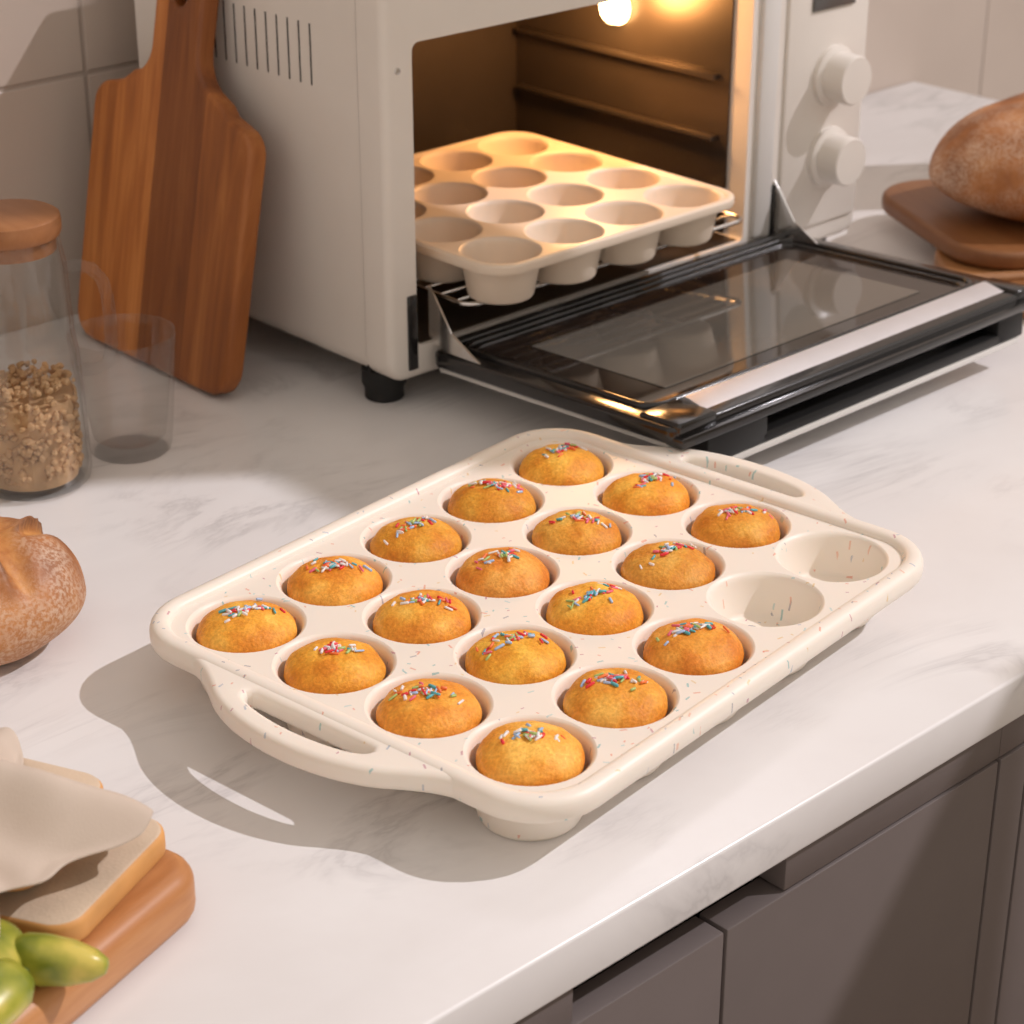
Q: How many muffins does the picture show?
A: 18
